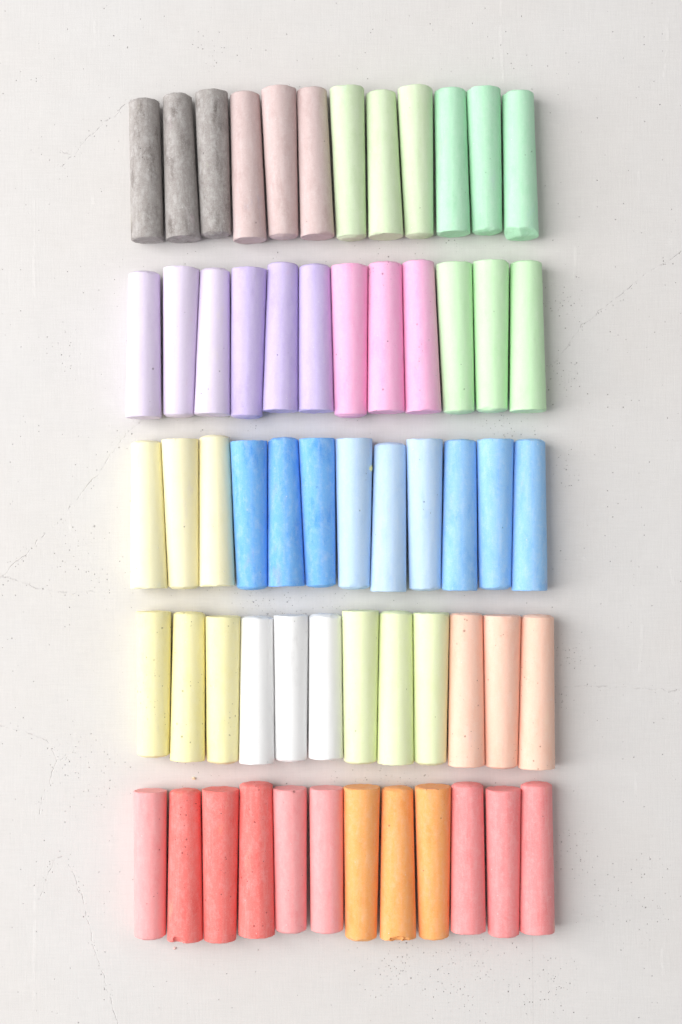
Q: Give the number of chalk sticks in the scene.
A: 60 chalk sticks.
